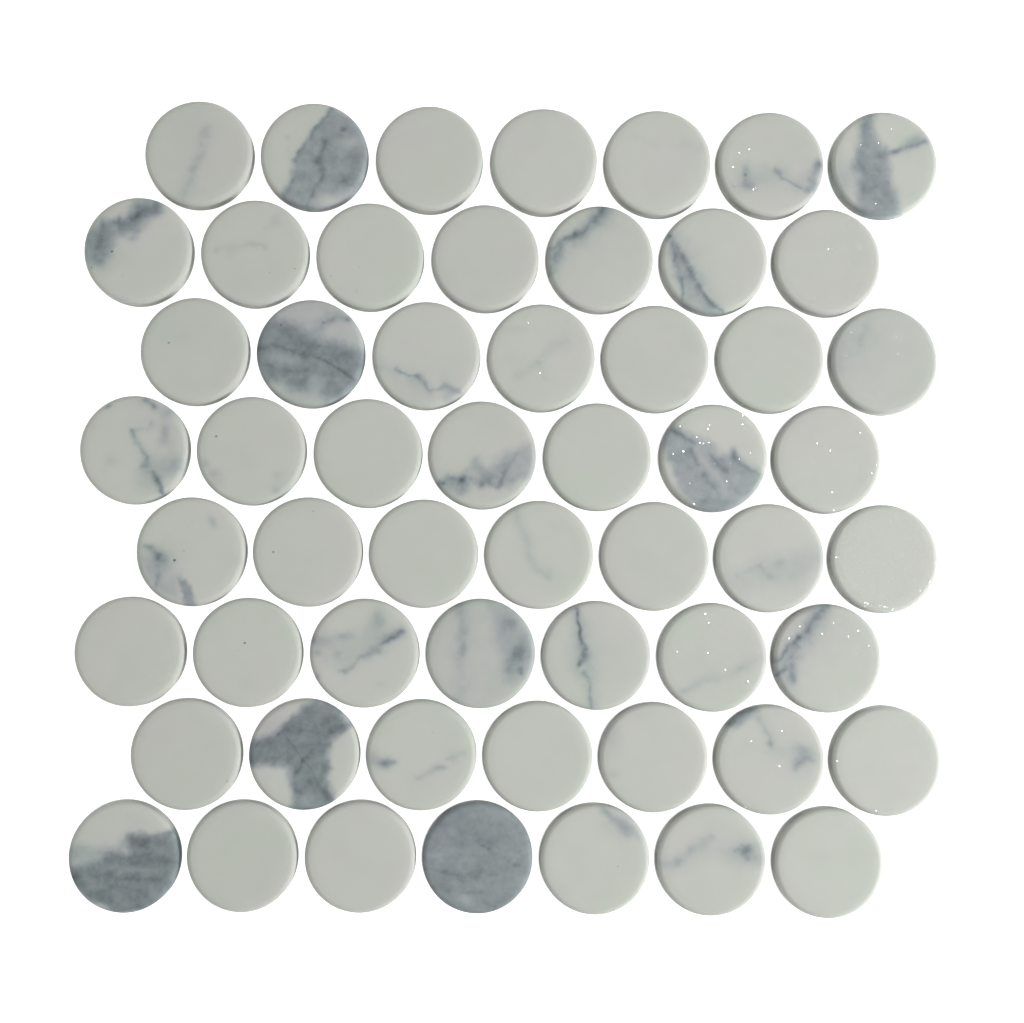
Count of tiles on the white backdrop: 56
